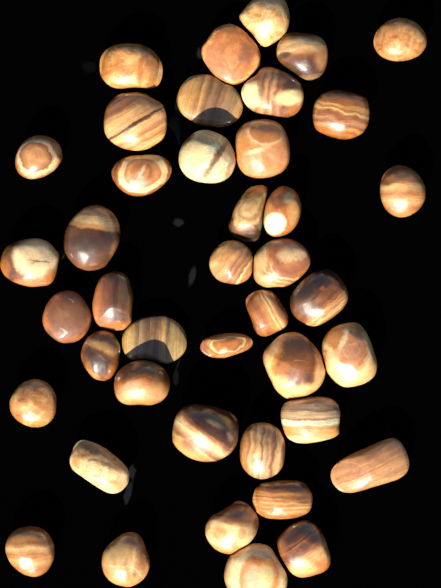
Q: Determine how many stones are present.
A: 42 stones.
